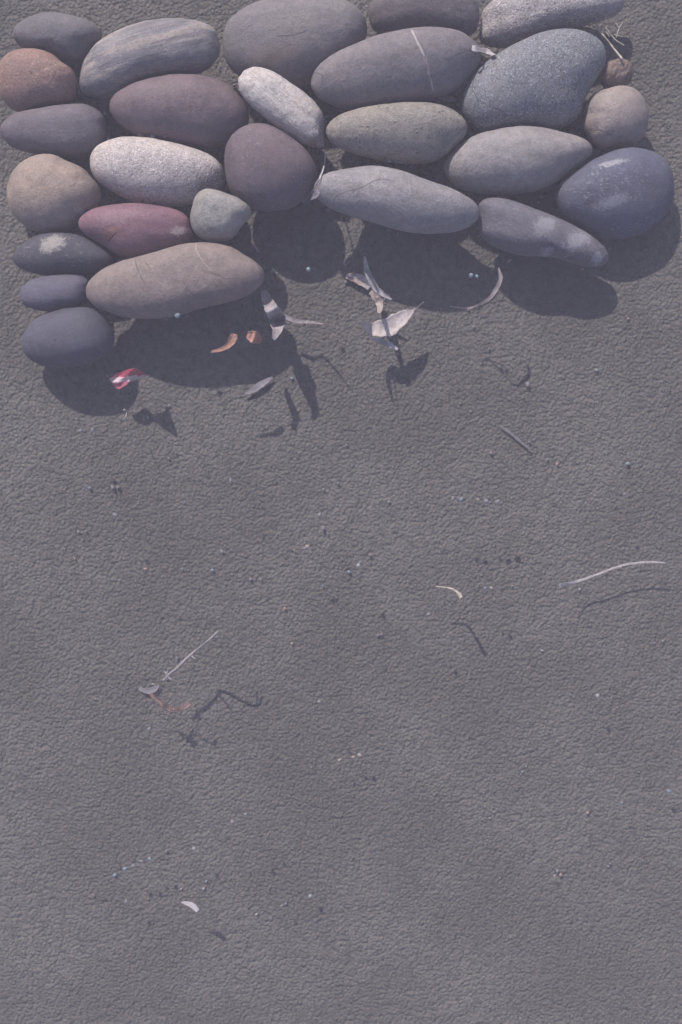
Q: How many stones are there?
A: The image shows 27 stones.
